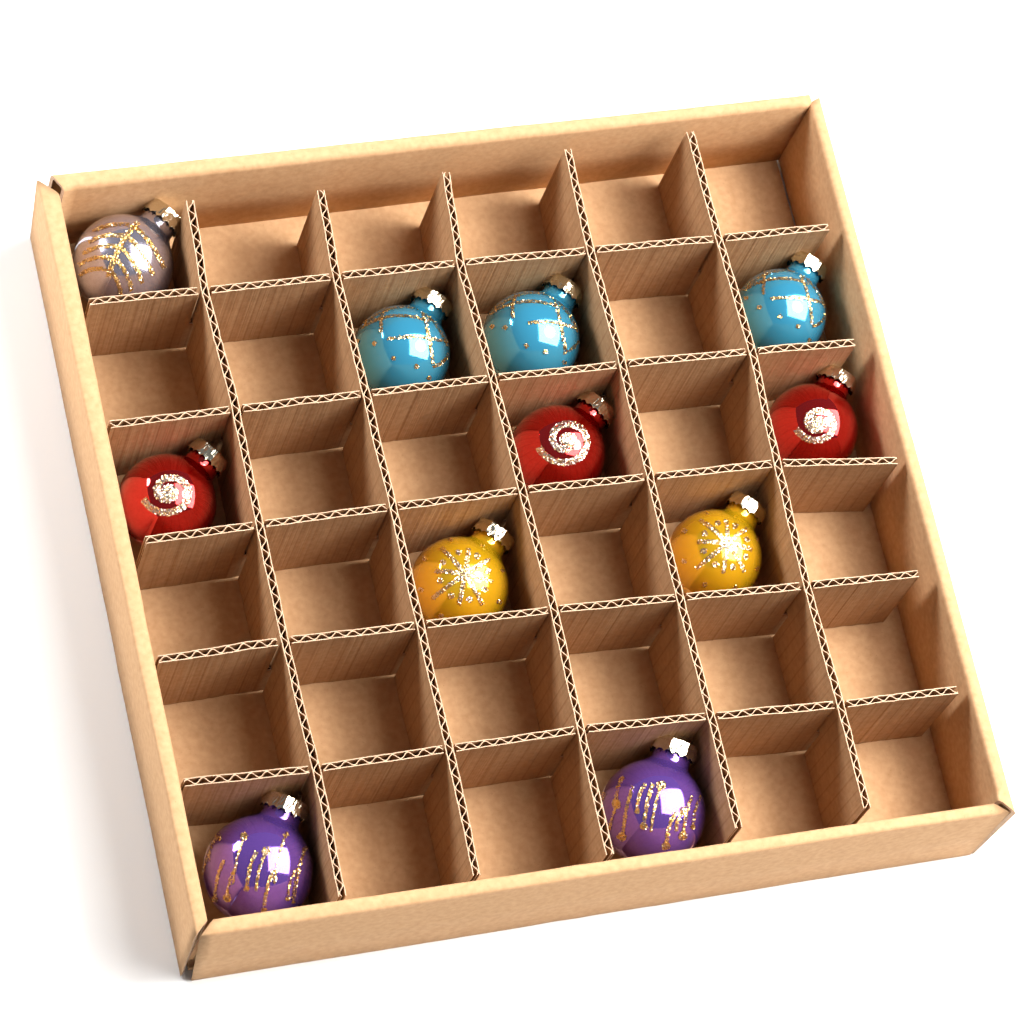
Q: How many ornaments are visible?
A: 11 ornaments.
